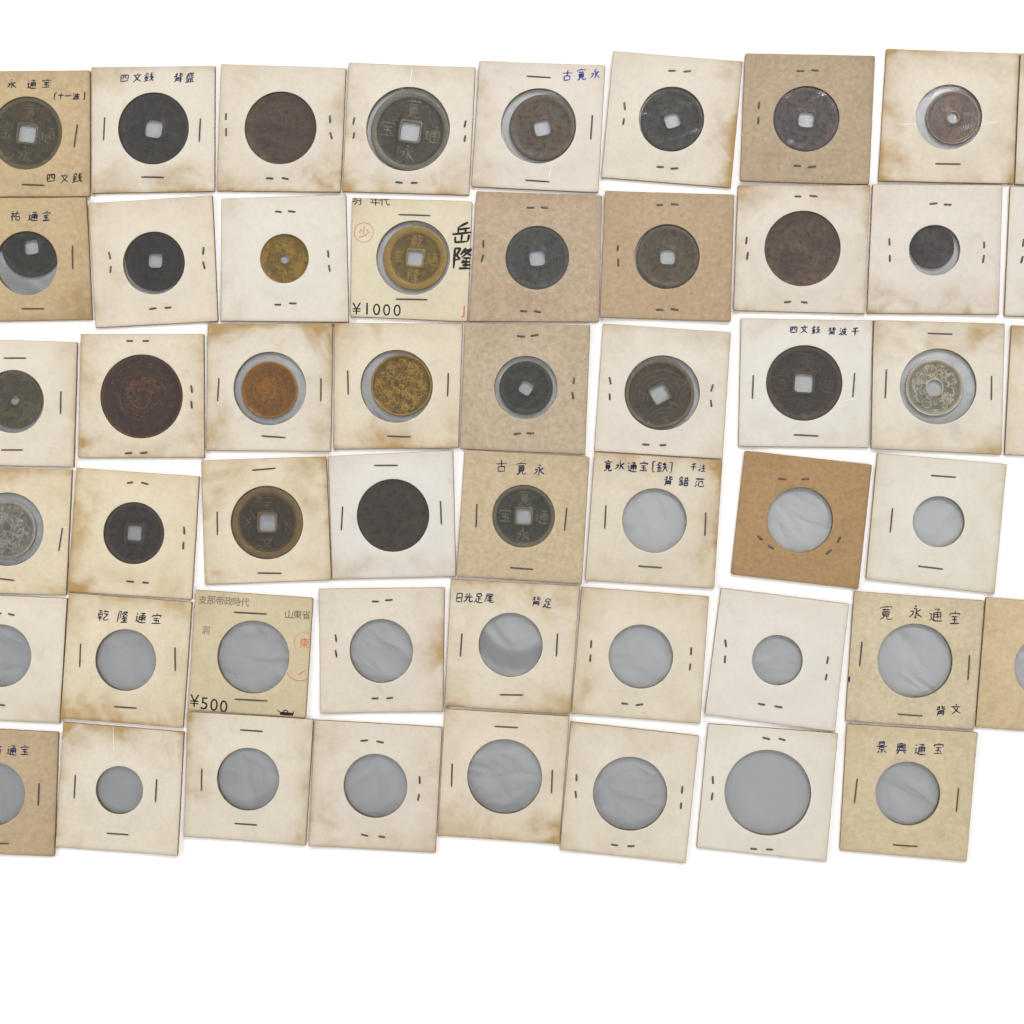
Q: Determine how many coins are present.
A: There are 29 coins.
